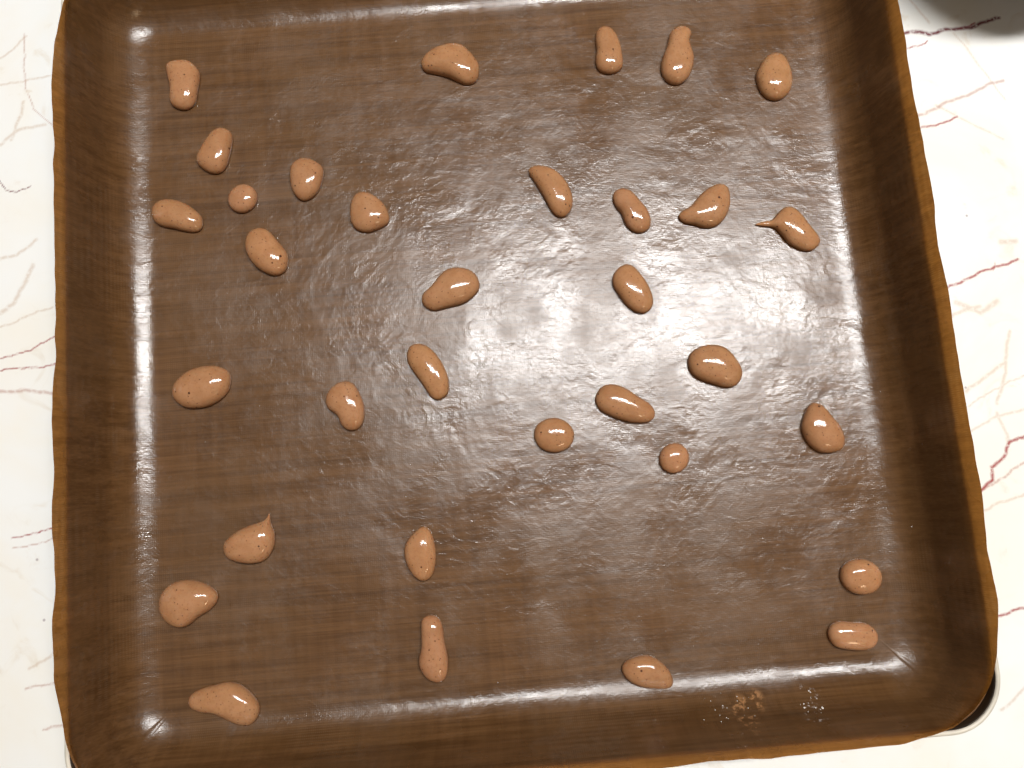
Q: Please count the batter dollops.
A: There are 33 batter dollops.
